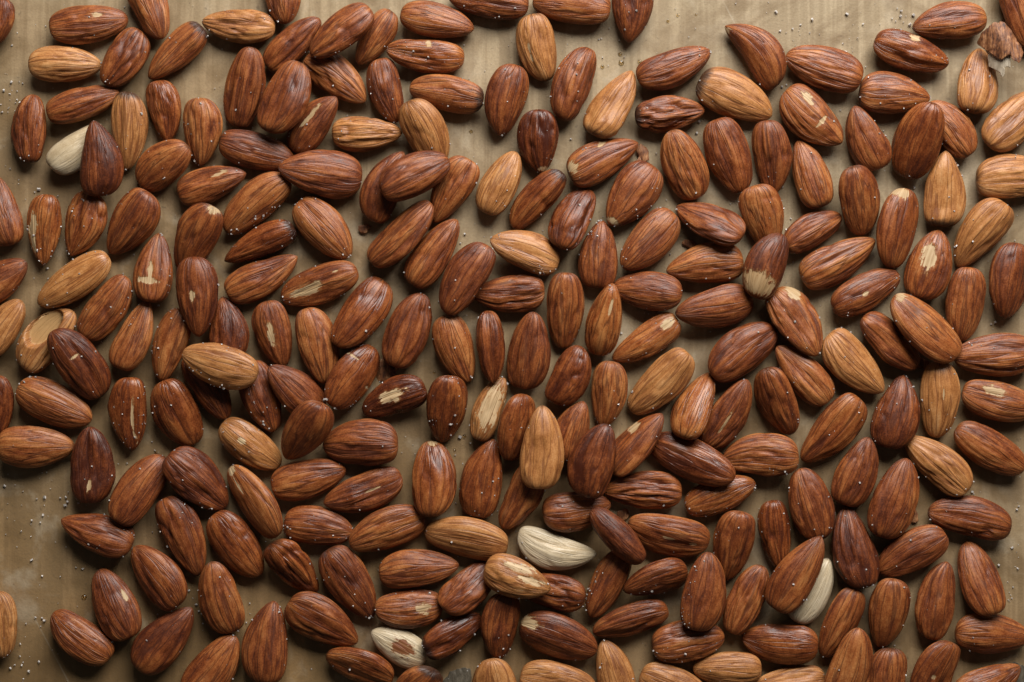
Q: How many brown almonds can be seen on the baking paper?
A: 200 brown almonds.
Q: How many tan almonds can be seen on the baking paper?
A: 35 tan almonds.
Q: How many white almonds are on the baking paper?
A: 4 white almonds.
